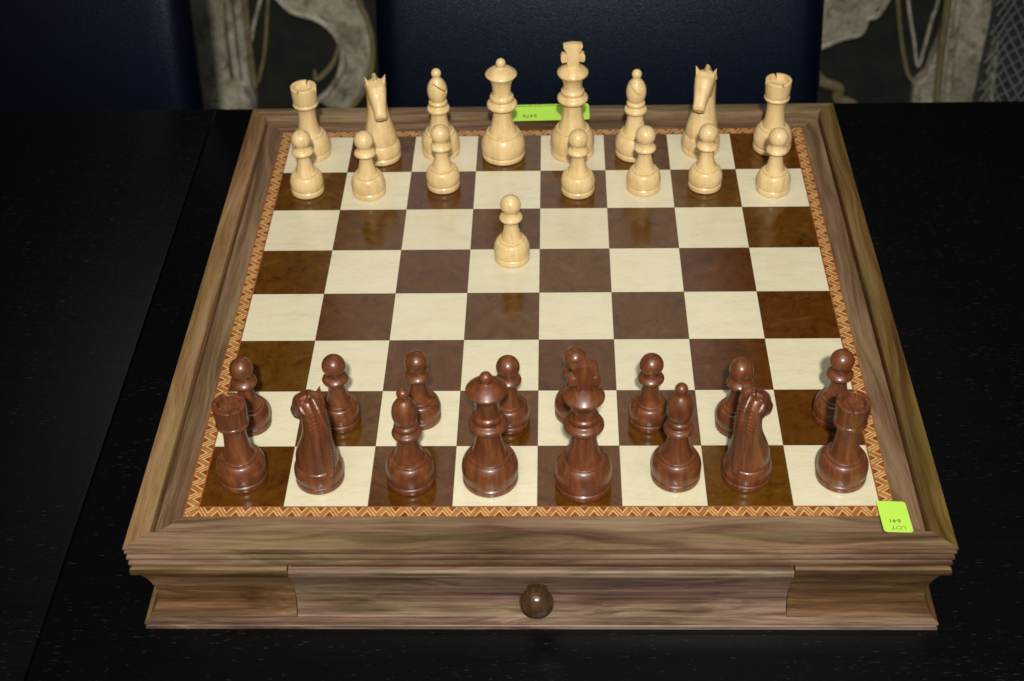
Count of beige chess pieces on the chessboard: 16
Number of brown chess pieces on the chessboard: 16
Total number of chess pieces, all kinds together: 32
